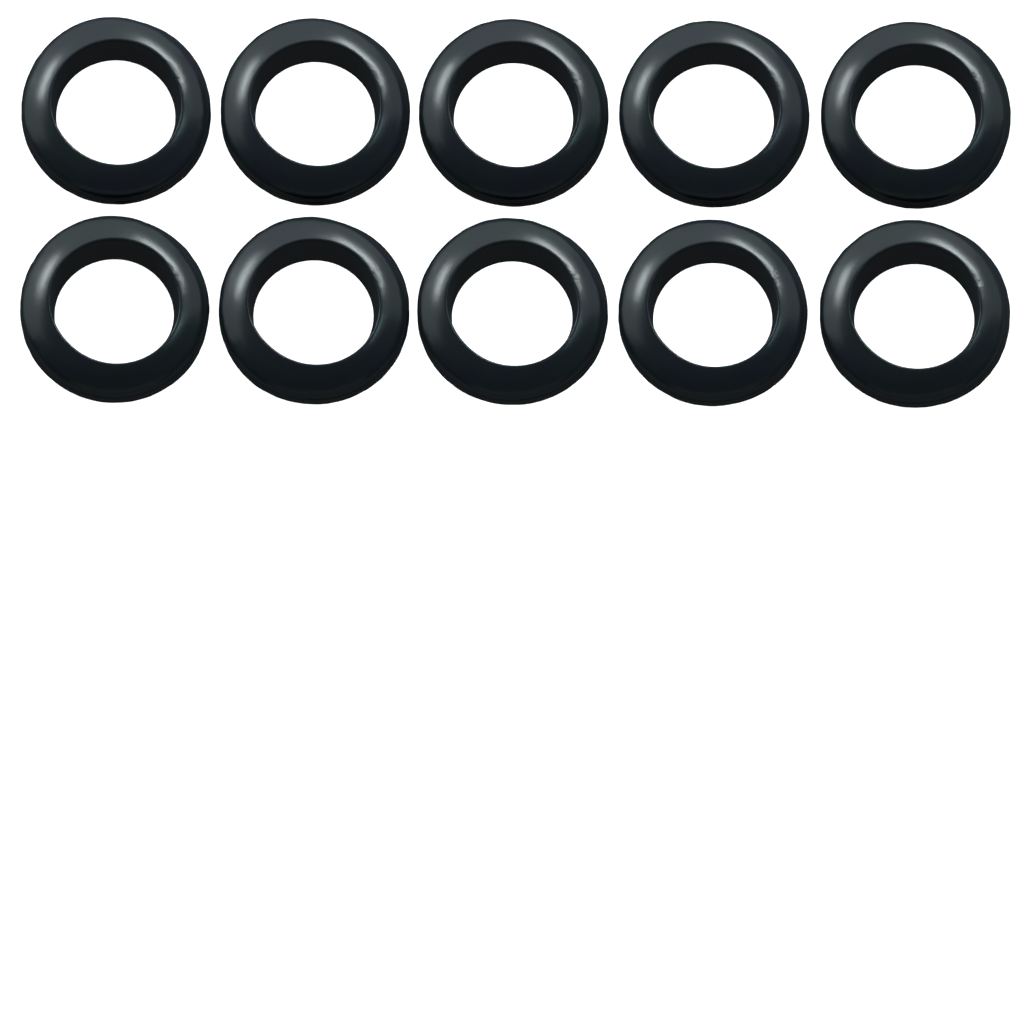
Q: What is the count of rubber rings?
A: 10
